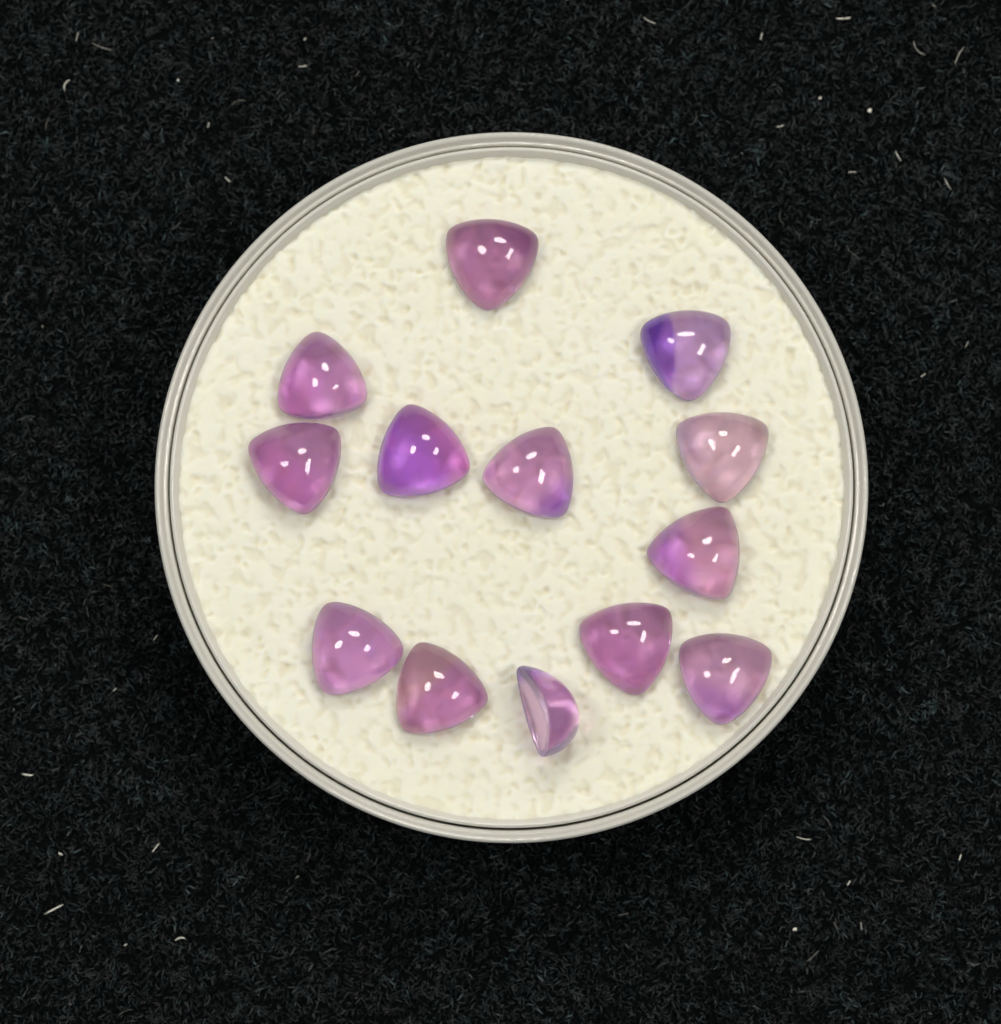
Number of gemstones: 13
